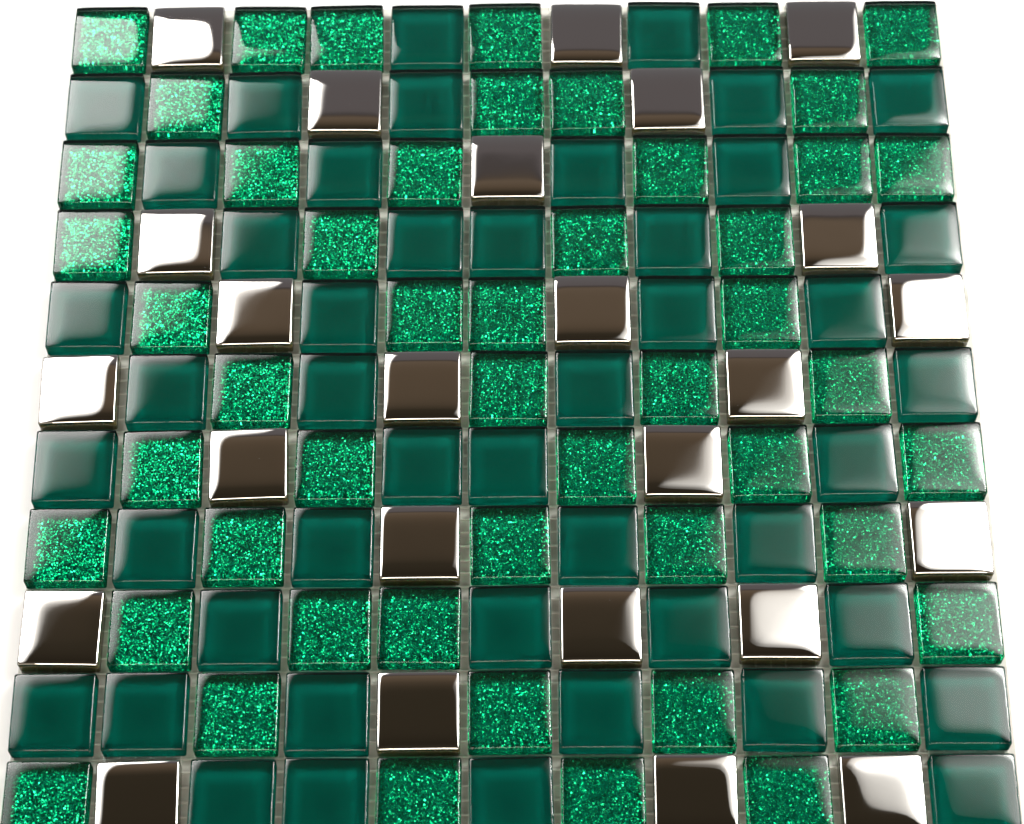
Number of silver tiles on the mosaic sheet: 25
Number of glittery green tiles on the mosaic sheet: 50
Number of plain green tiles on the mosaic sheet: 46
